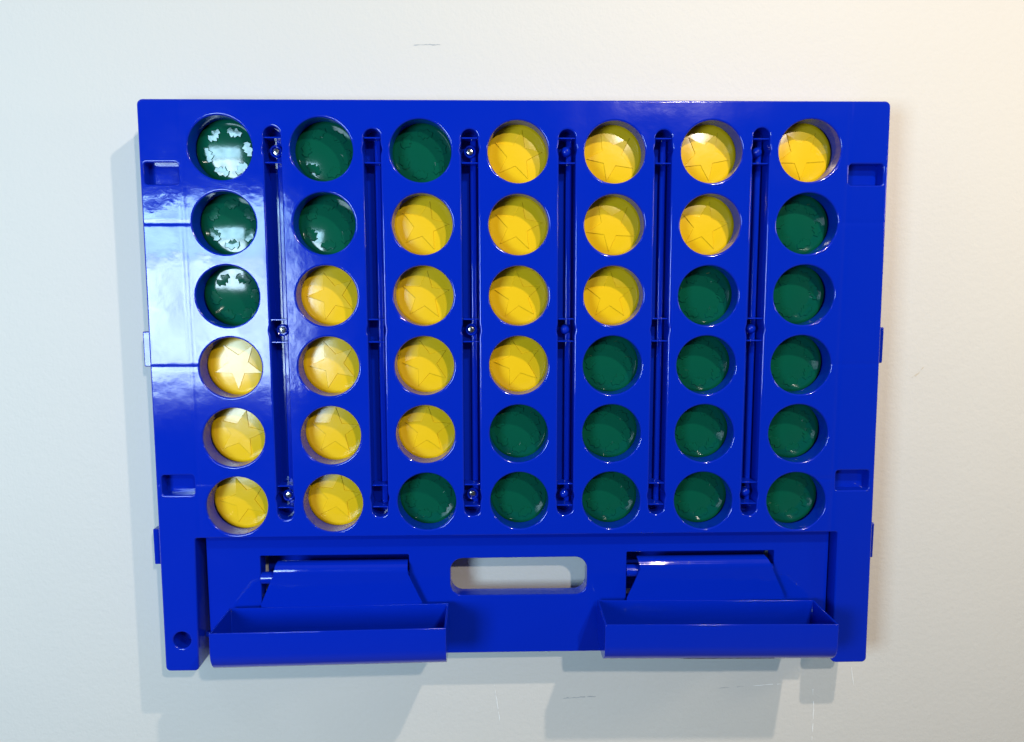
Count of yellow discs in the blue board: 21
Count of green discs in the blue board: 21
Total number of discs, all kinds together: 42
